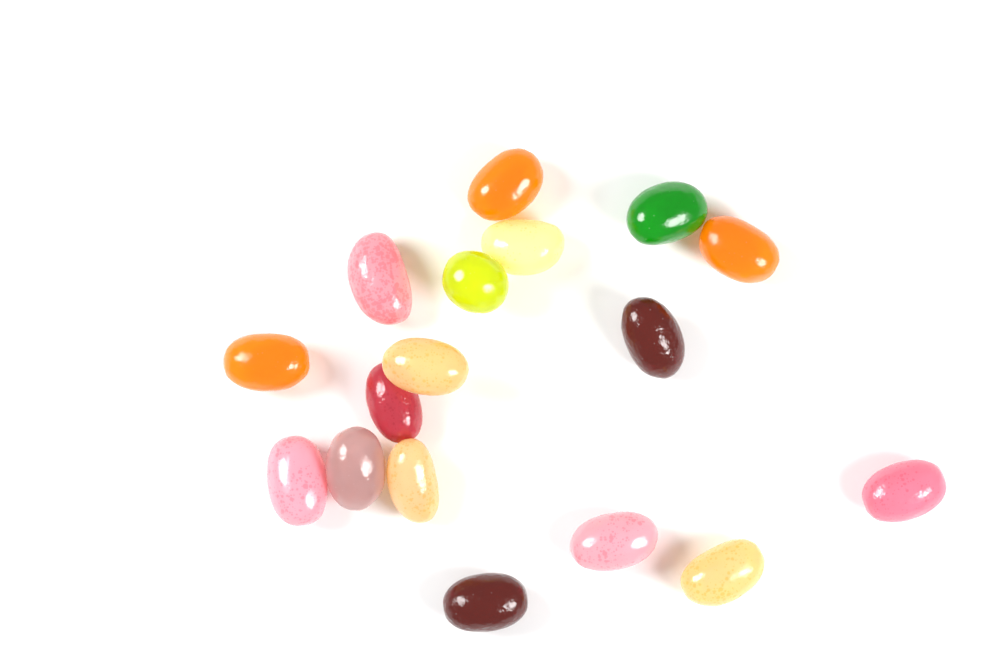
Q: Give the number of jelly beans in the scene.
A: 17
